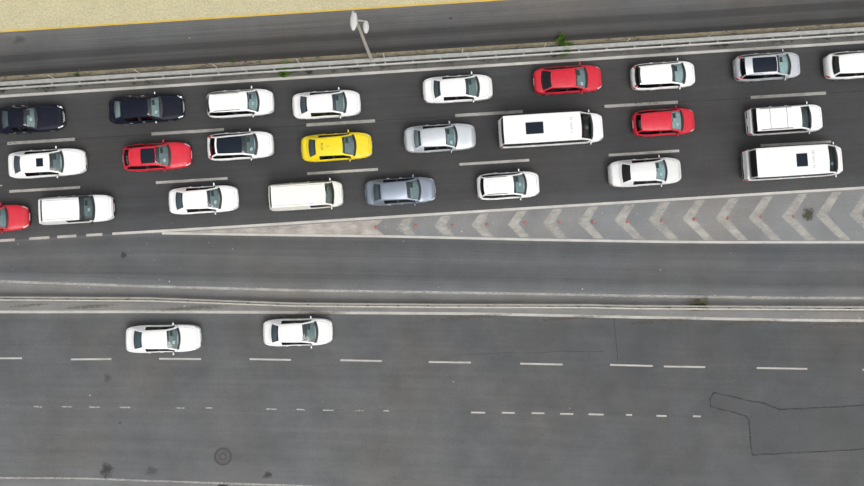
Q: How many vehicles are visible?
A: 27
